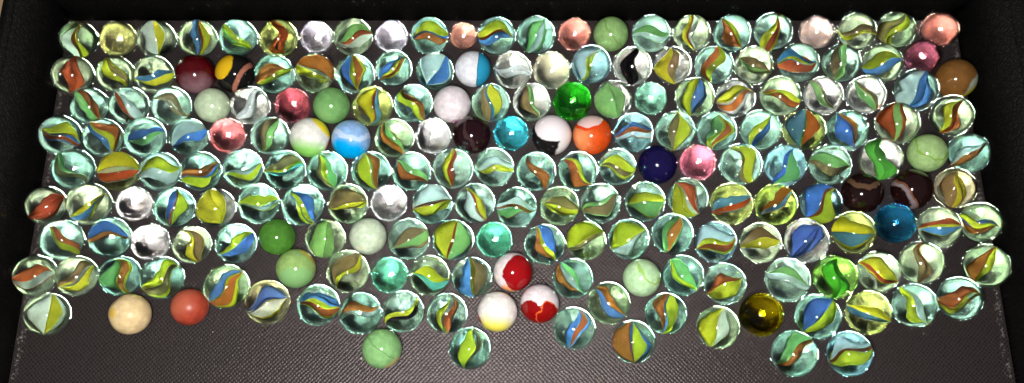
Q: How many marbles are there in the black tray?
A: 199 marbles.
